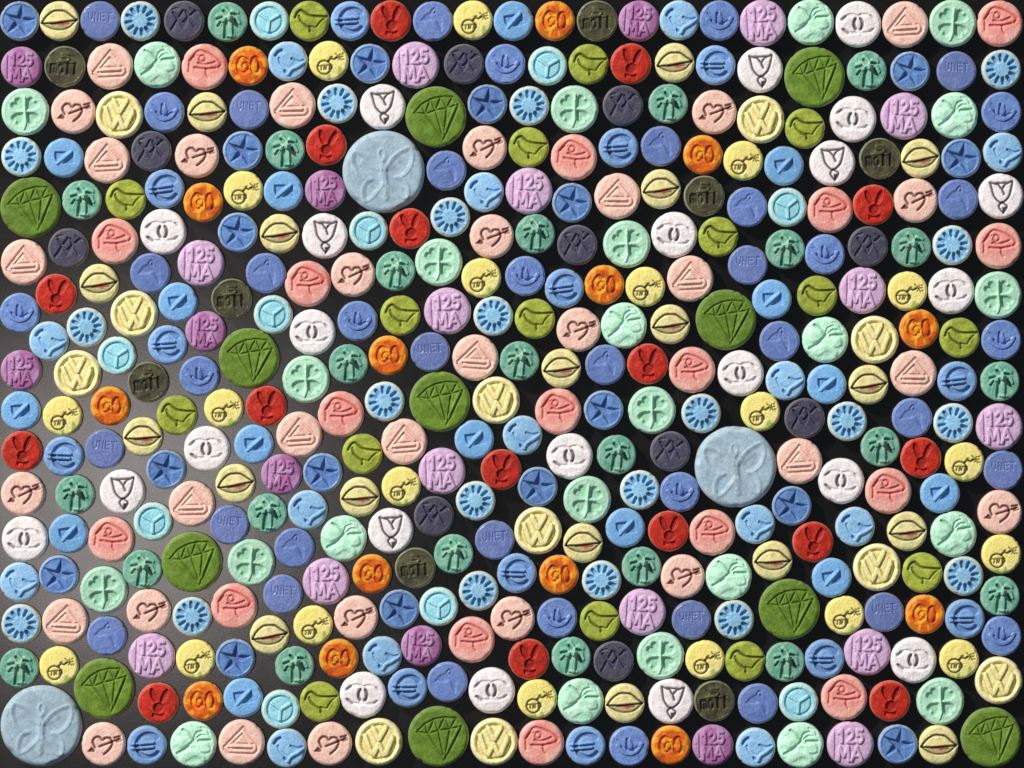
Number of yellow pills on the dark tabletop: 50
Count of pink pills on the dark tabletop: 48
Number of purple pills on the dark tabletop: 22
